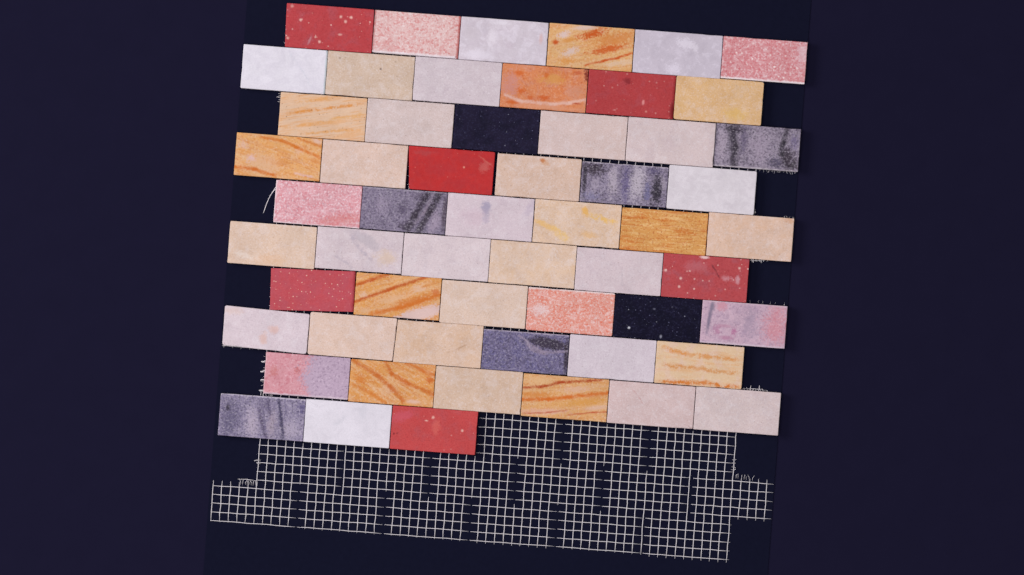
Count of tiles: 57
